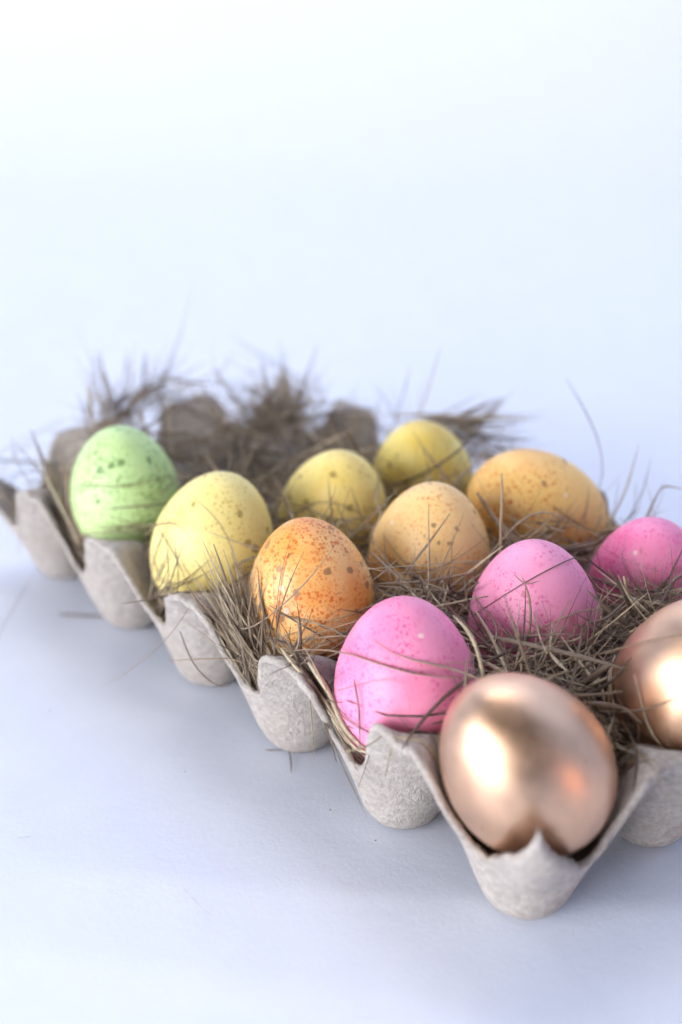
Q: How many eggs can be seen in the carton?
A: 12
